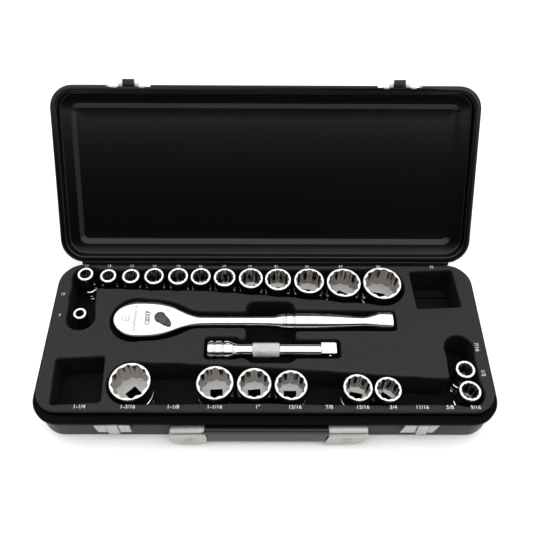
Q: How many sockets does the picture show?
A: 21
